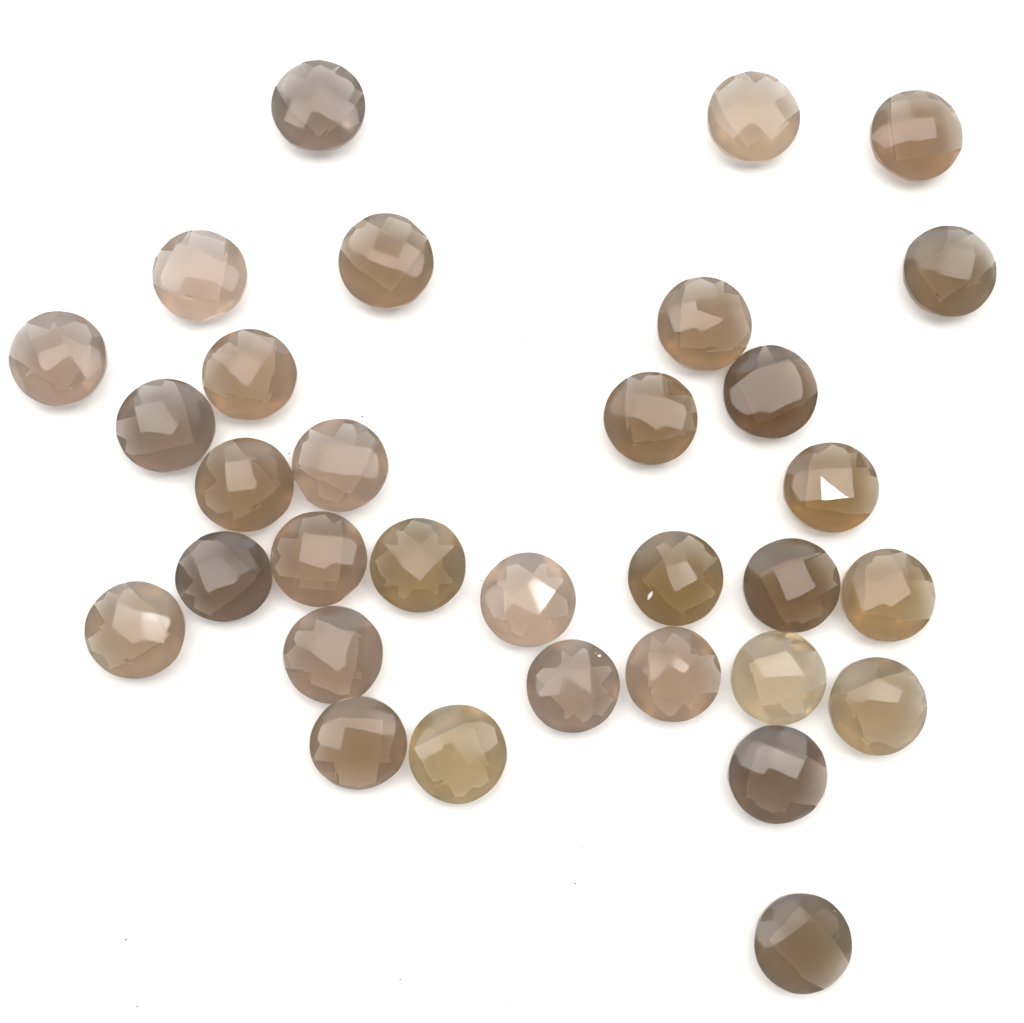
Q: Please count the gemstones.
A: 32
